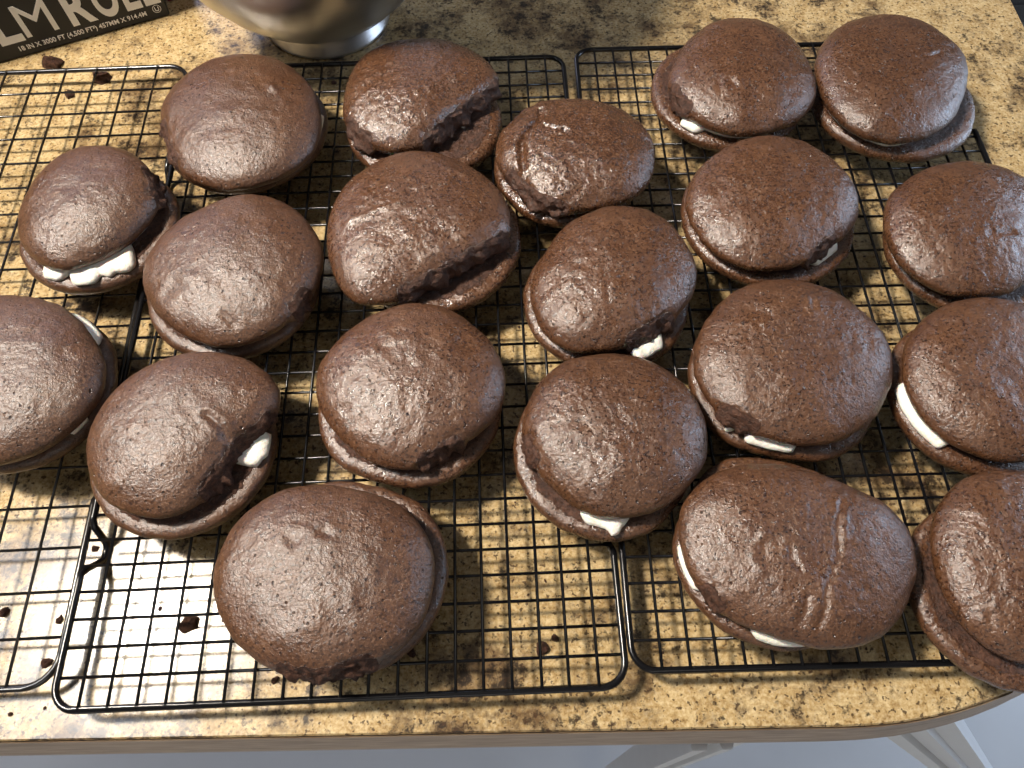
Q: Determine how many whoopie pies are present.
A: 20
